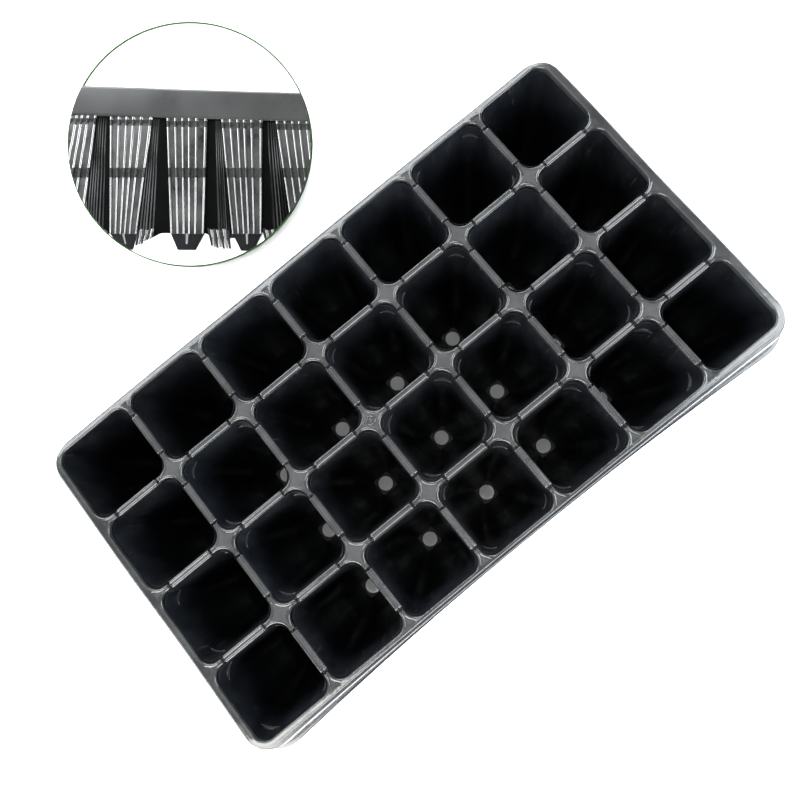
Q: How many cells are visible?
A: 28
